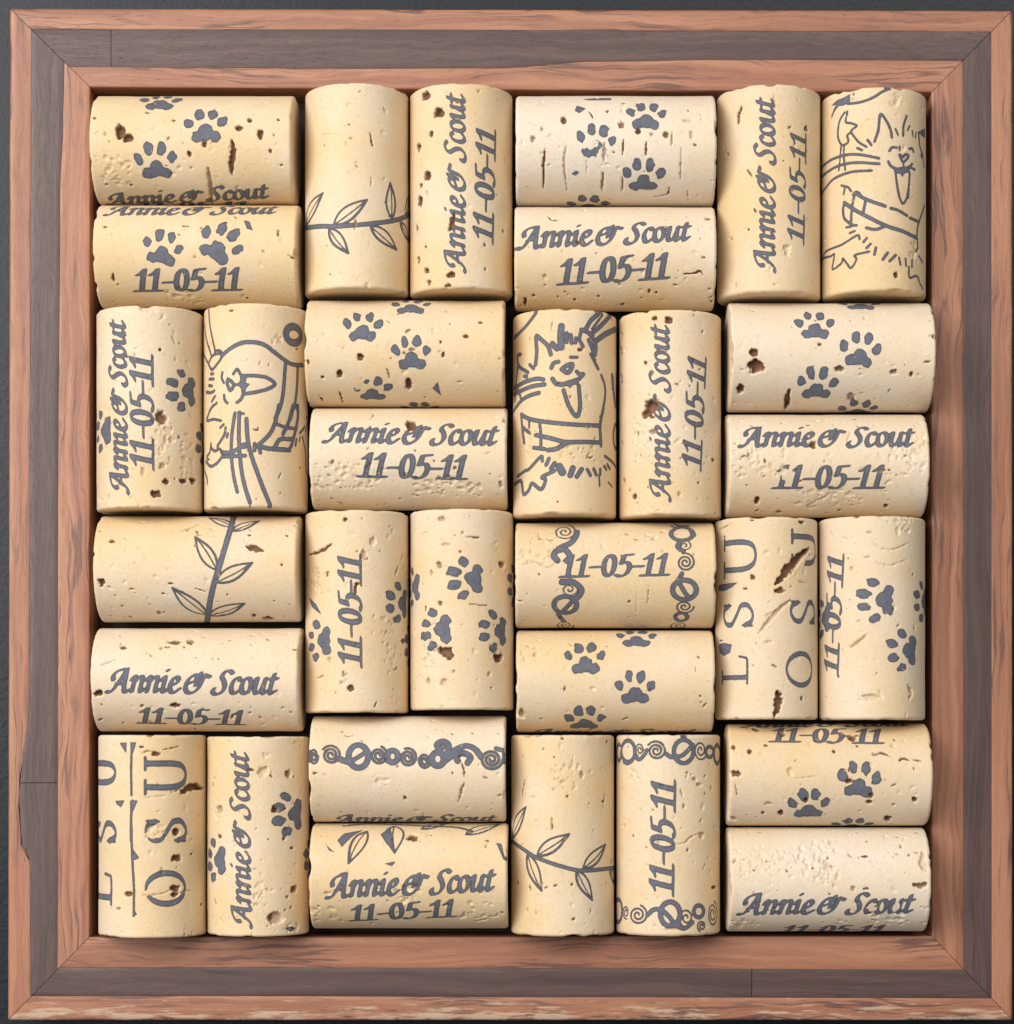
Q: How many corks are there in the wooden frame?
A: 32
